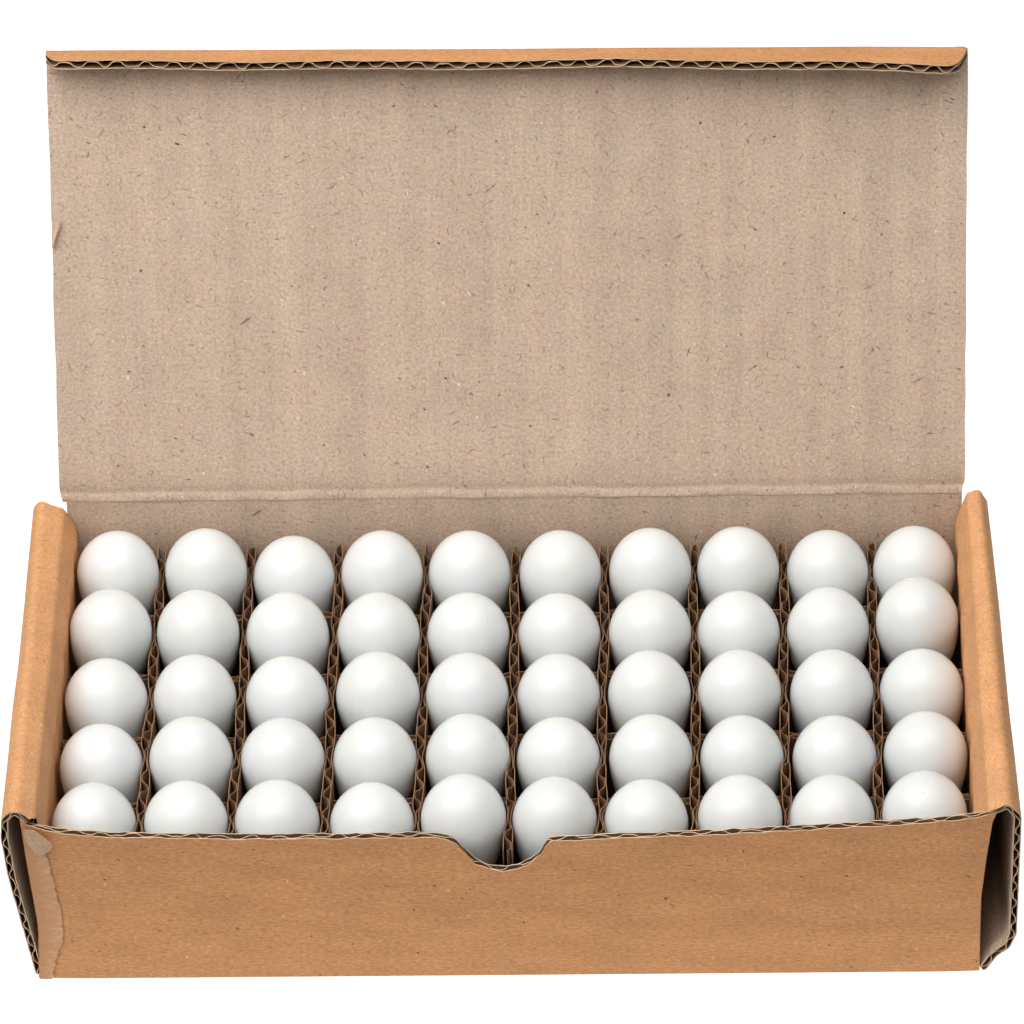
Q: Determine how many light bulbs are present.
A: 50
